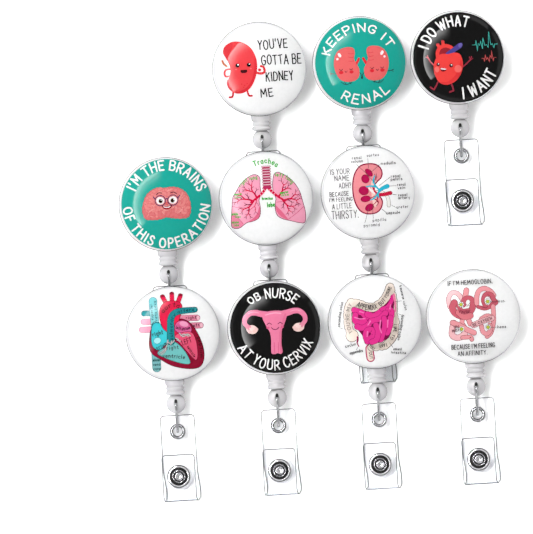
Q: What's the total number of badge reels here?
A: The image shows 10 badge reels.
